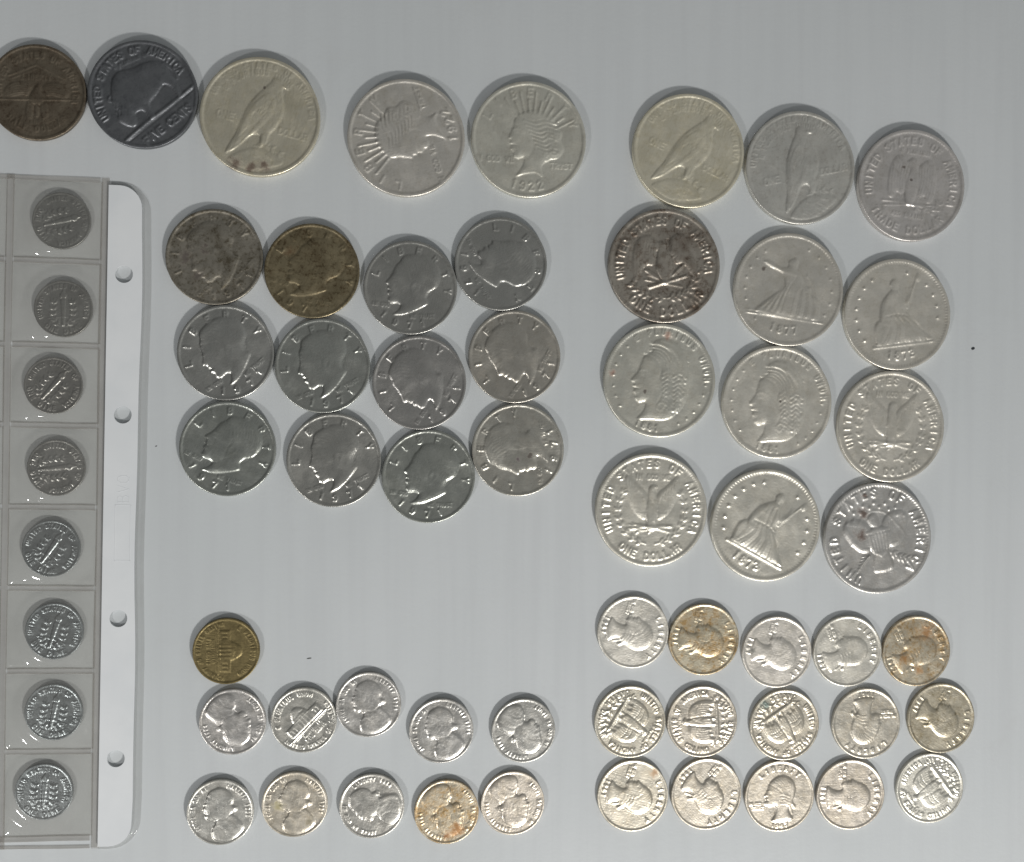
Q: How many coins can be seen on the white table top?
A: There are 63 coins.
